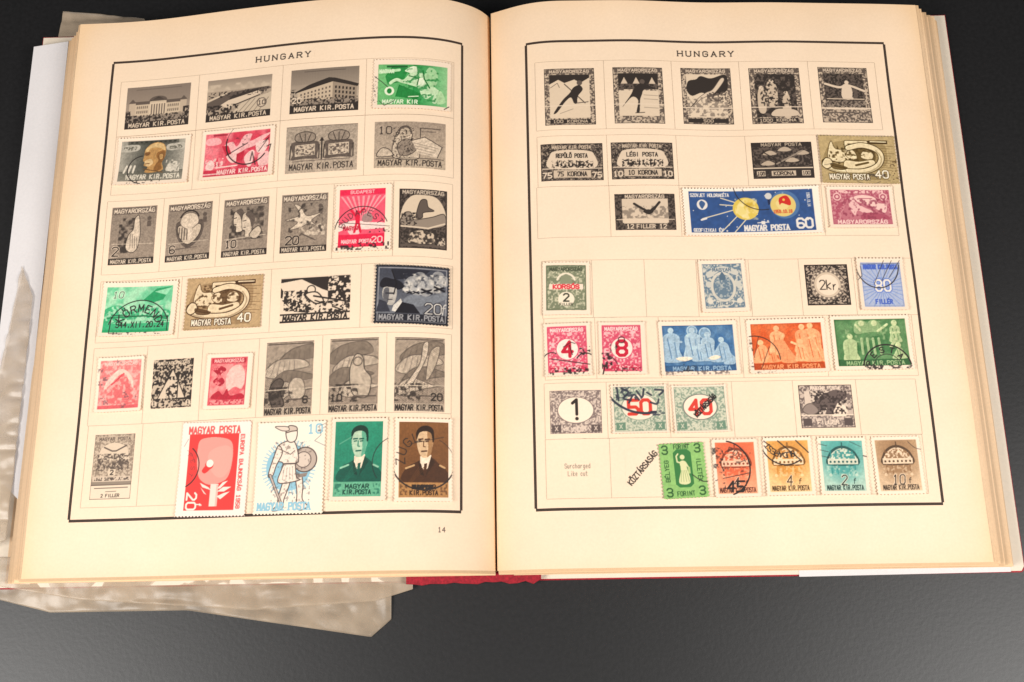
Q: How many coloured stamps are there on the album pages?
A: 31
